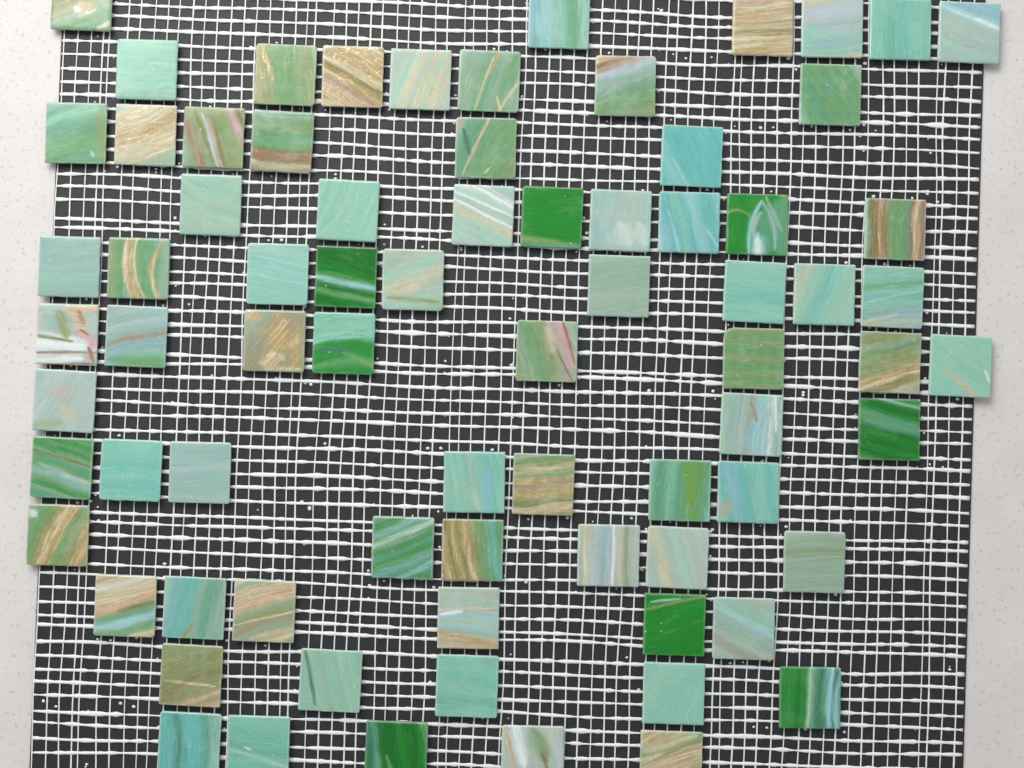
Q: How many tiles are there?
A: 76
